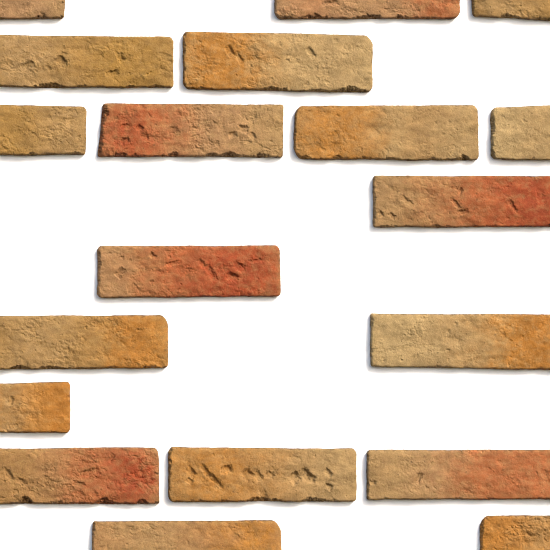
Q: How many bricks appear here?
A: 19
